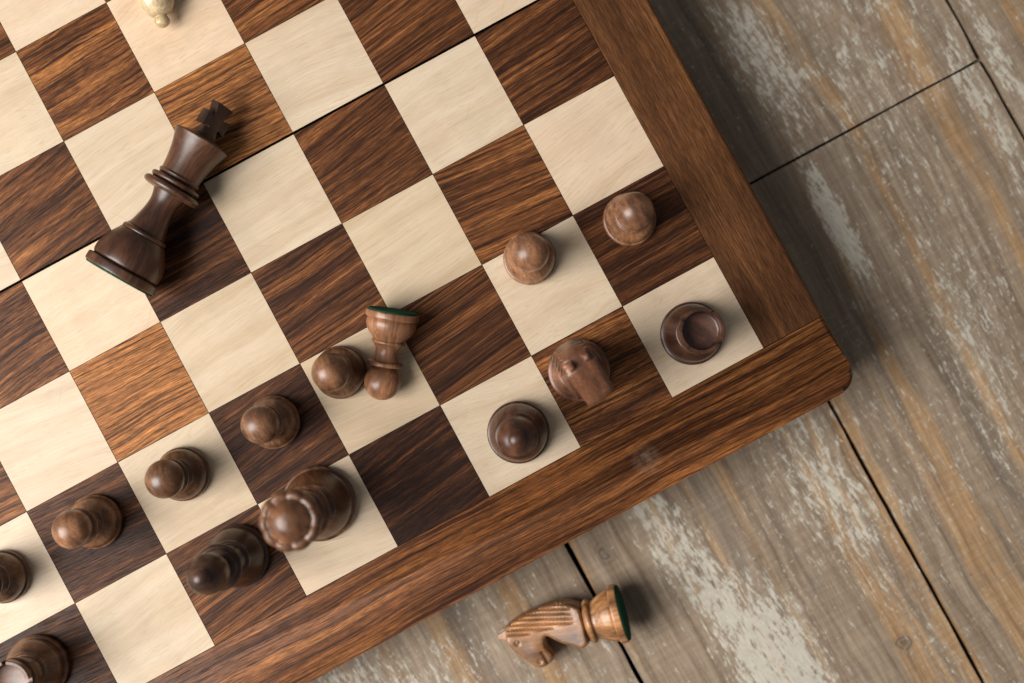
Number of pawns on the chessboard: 8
